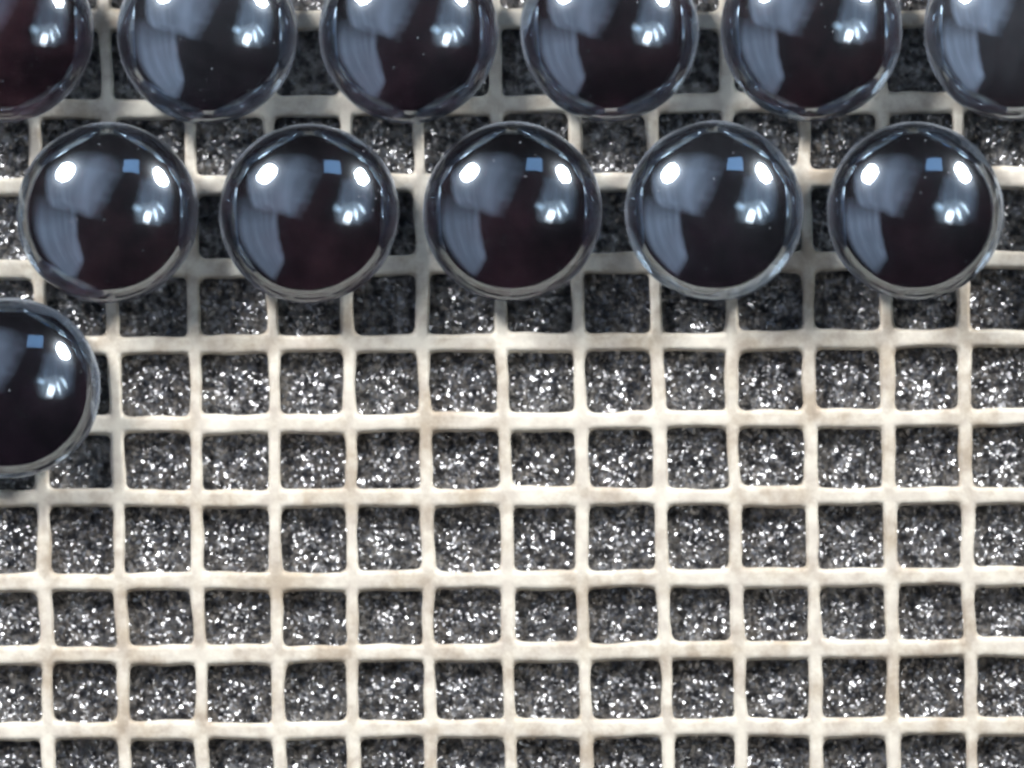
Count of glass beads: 12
